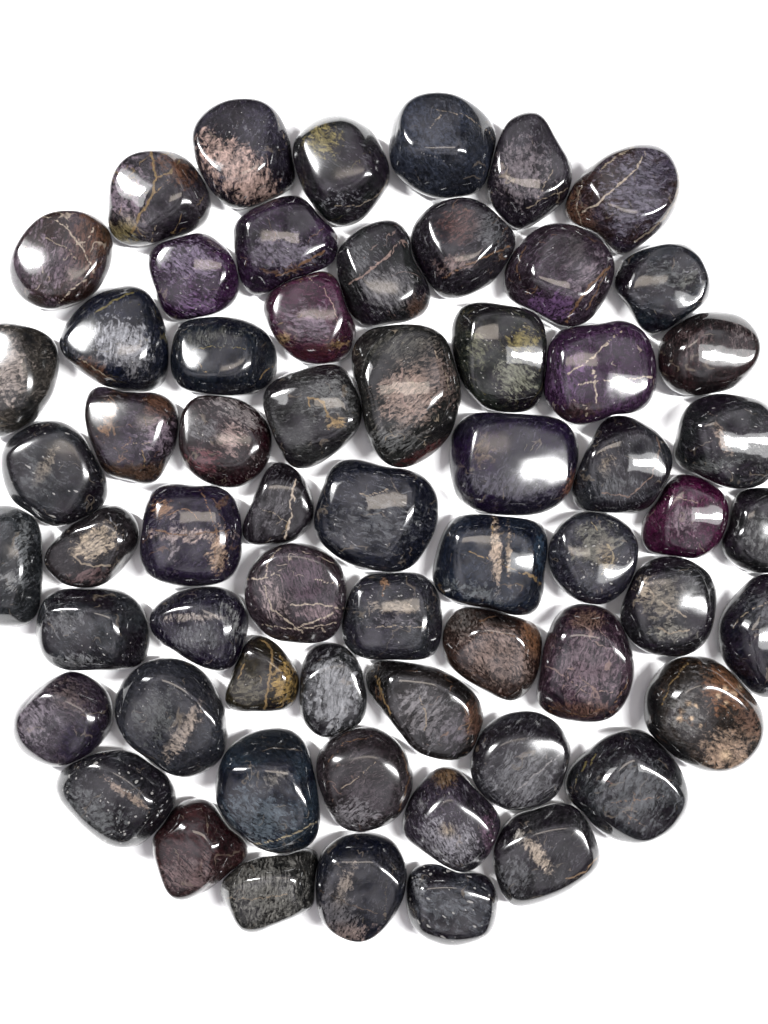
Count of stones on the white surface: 62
